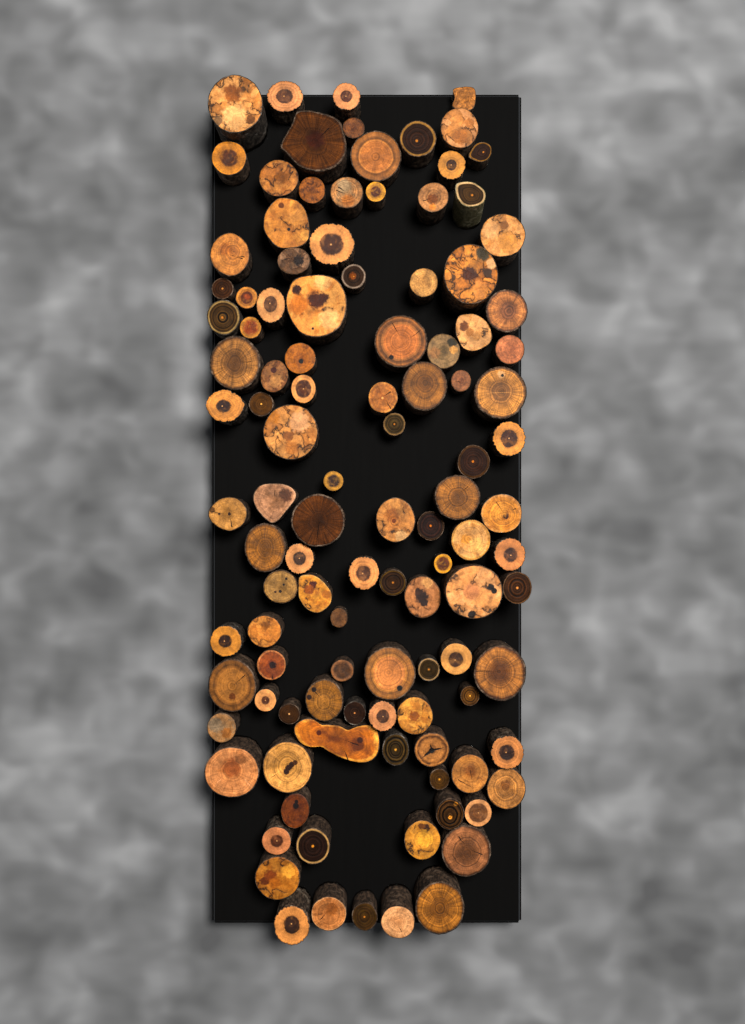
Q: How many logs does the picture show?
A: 111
